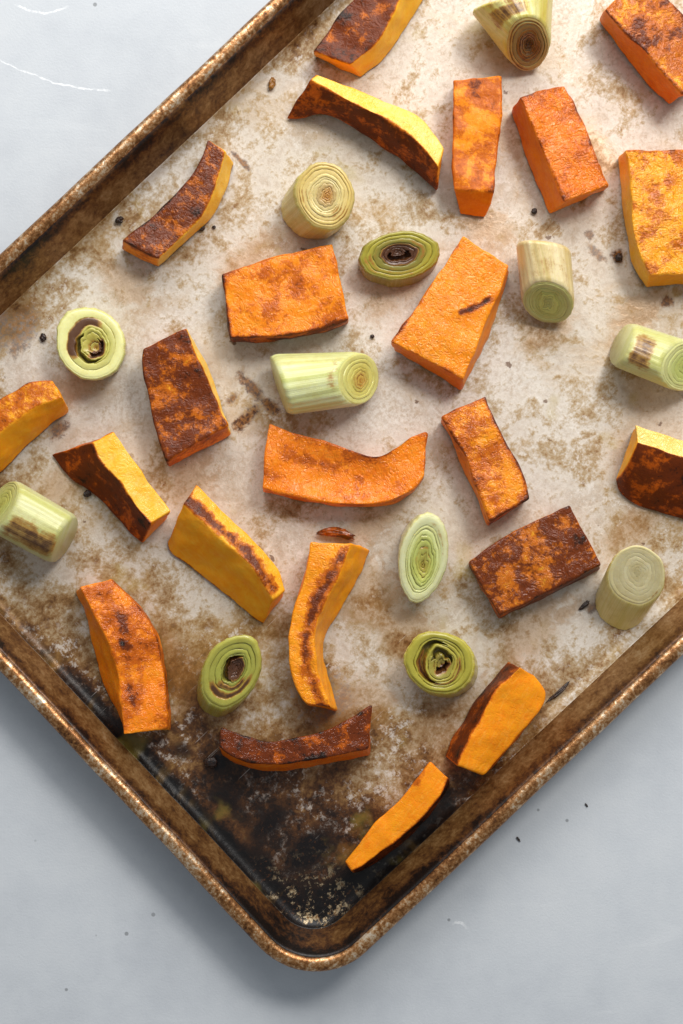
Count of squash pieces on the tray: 22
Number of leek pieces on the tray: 12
